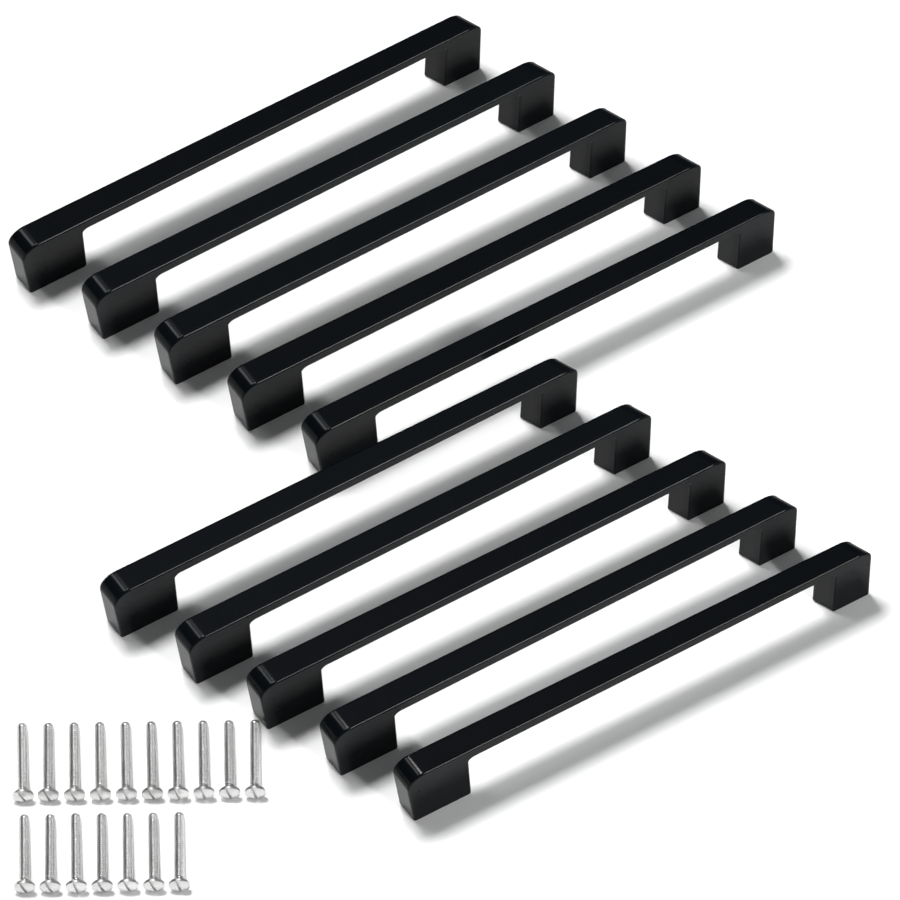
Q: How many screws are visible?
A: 17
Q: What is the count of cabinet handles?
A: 10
